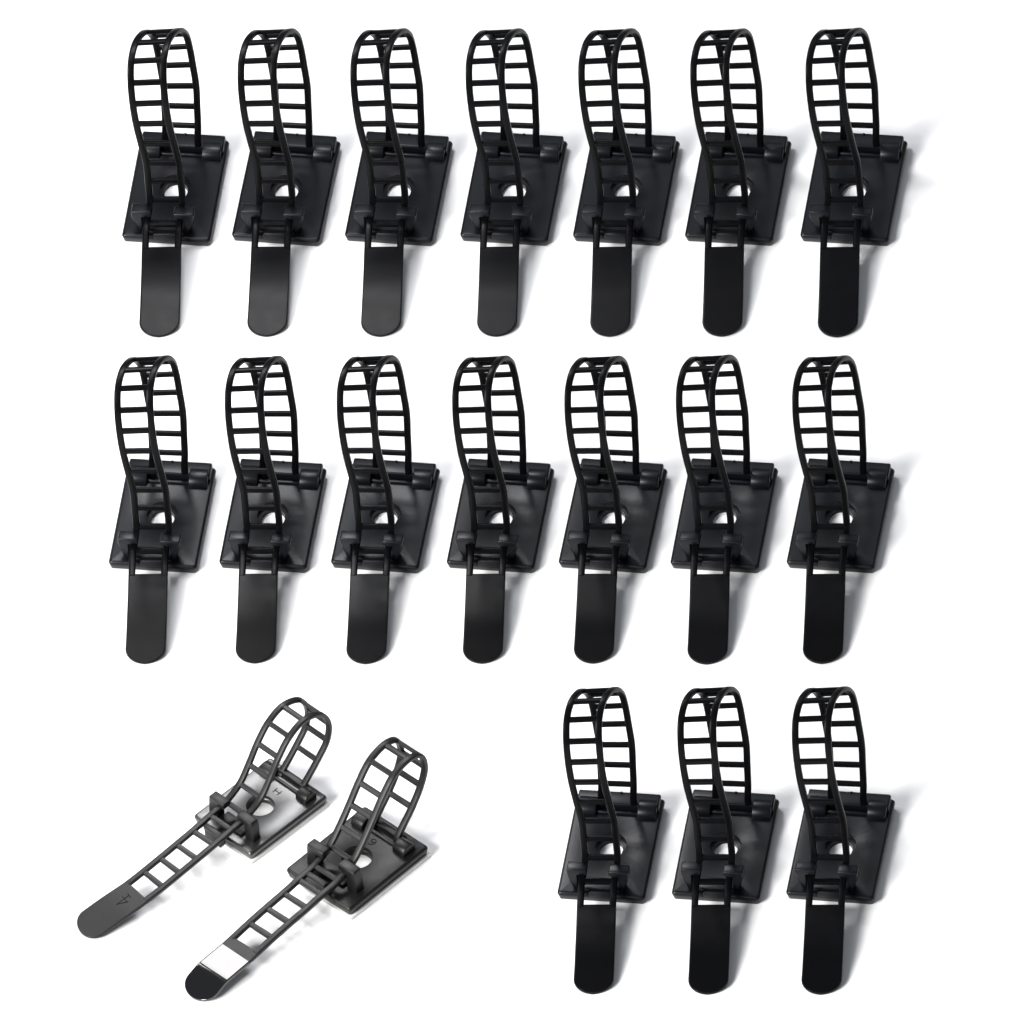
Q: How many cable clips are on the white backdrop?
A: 19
